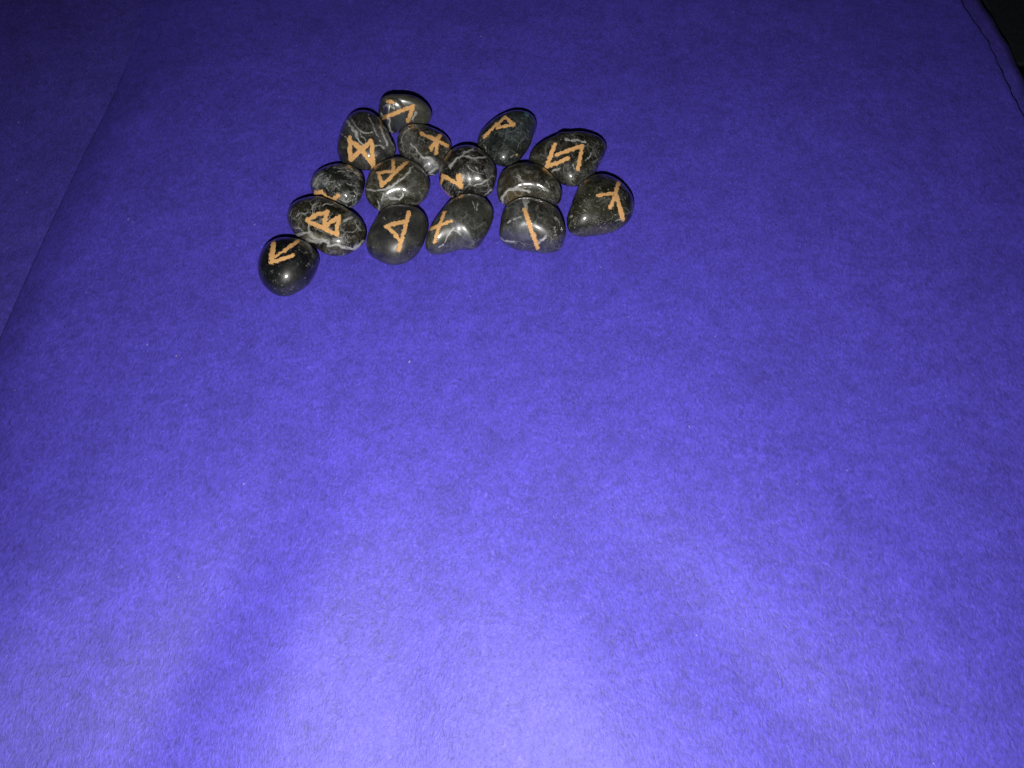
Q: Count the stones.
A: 15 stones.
